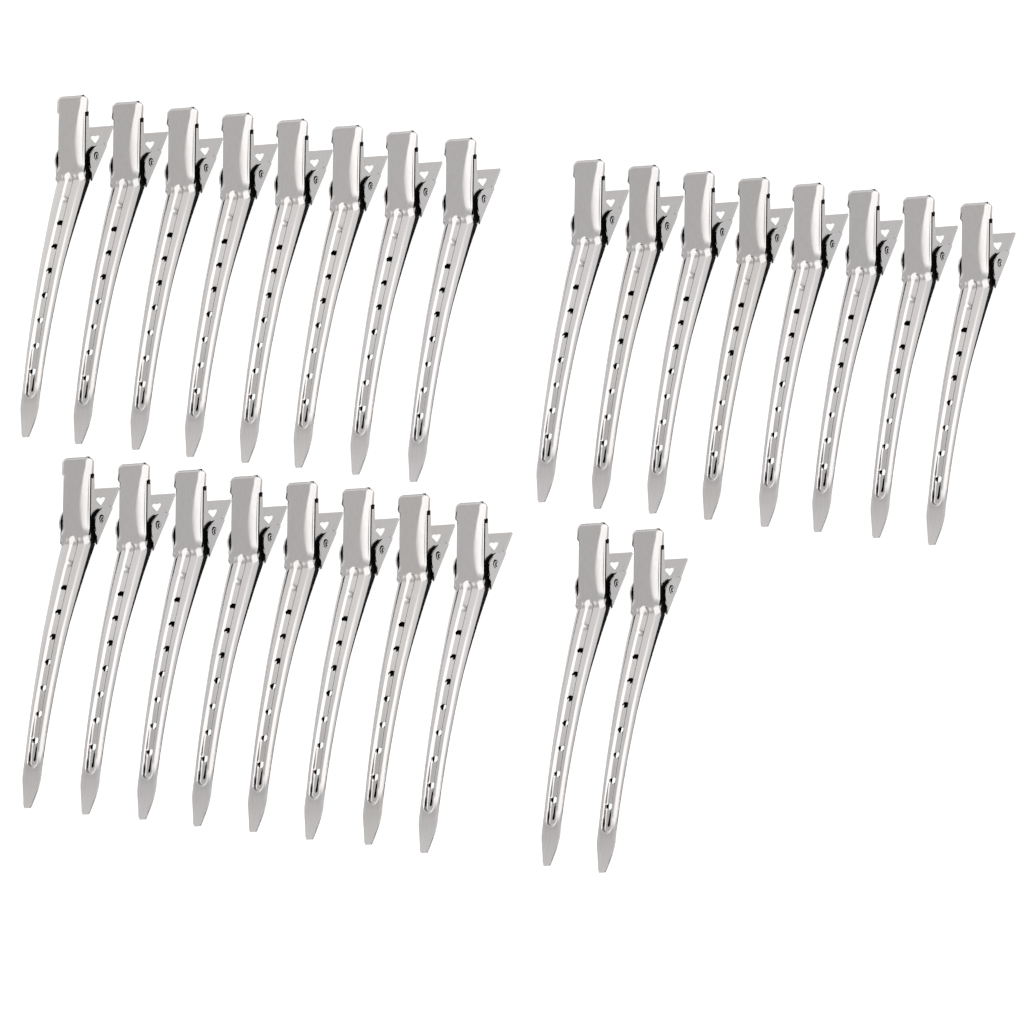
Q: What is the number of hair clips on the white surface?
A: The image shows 26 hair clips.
